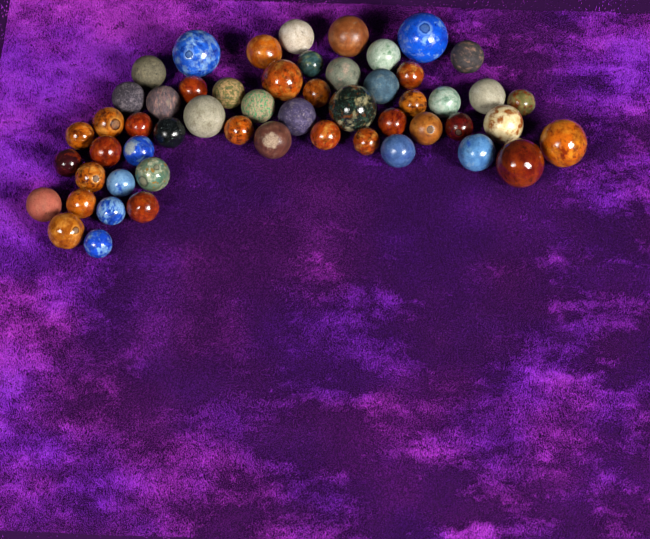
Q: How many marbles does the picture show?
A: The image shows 54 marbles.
